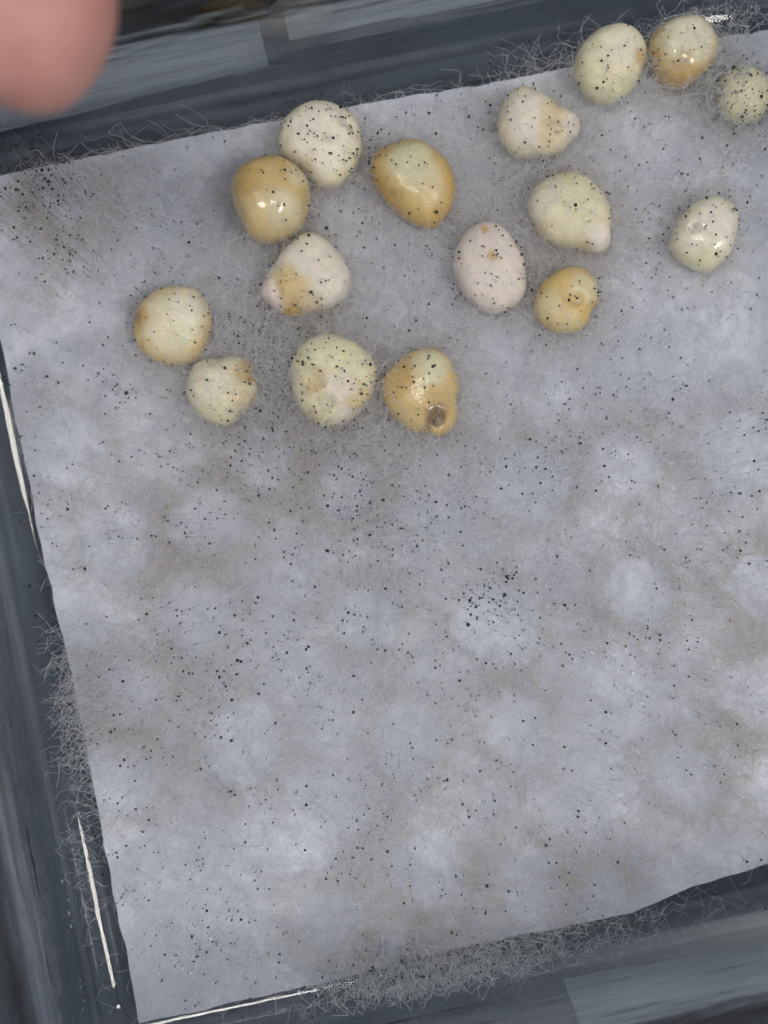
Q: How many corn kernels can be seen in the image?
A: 16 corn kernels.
